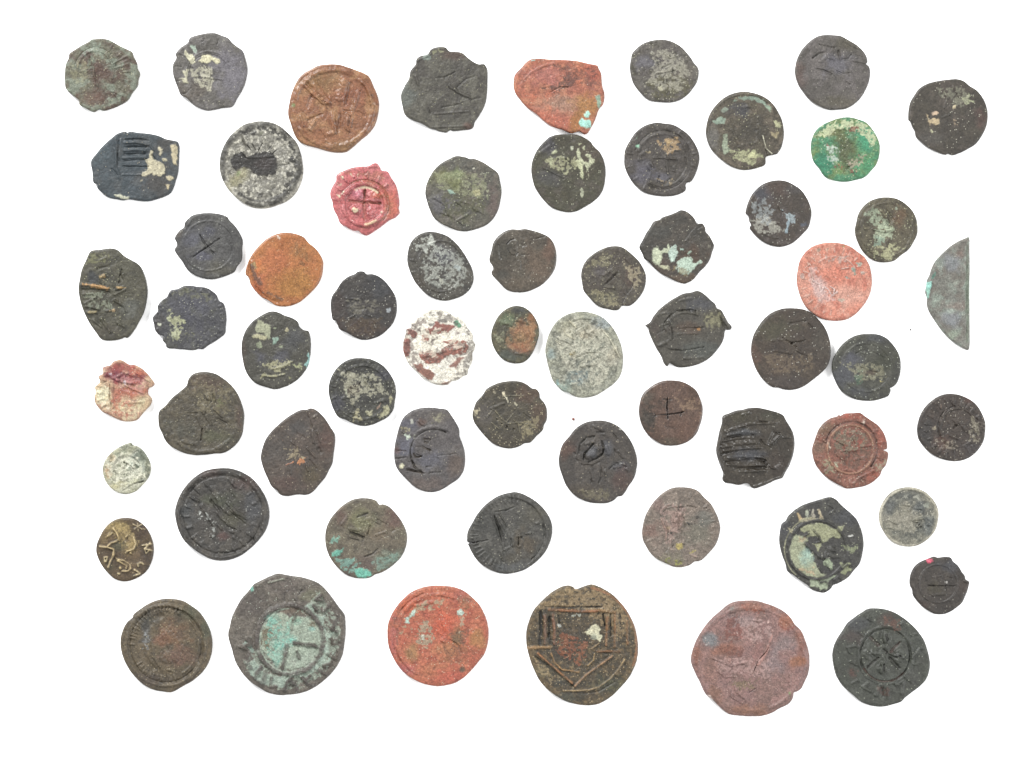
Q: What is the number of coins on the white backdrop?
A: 62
